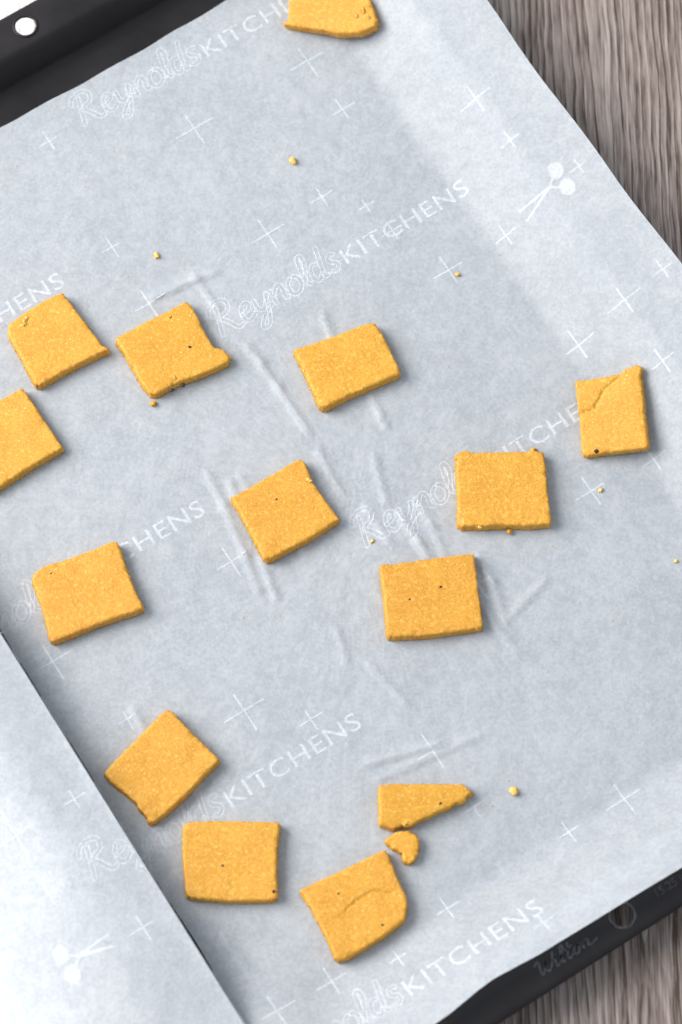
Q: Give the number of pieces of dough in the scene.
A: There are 15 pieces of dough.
